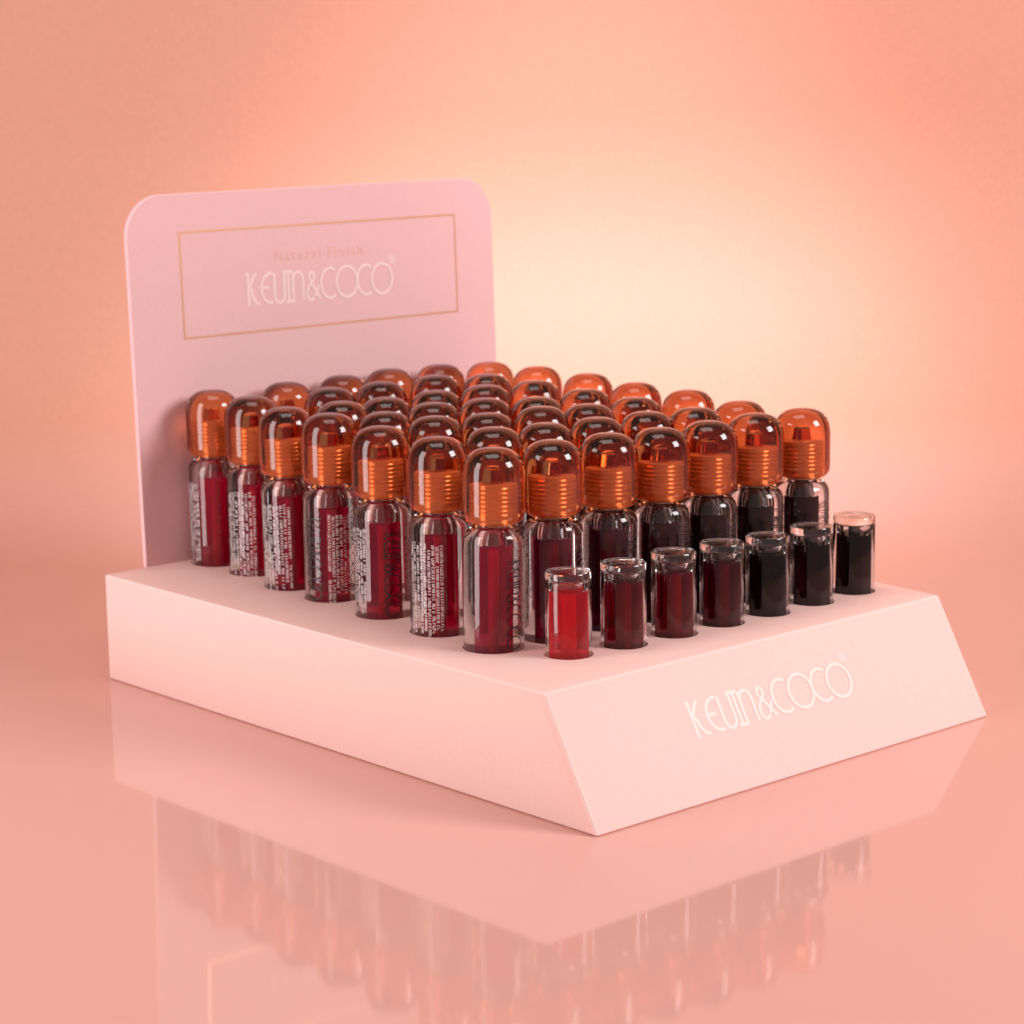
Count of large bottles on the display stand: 47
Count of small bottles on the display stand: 7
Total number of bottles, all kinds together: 54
